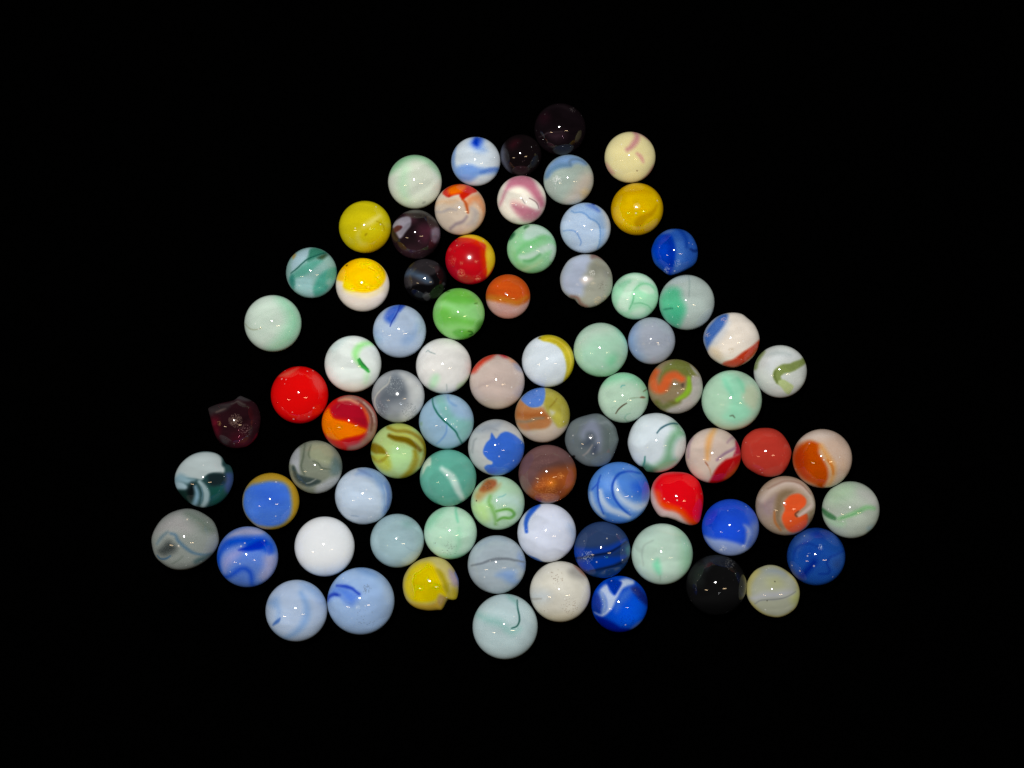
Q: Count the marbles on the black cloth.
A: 79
